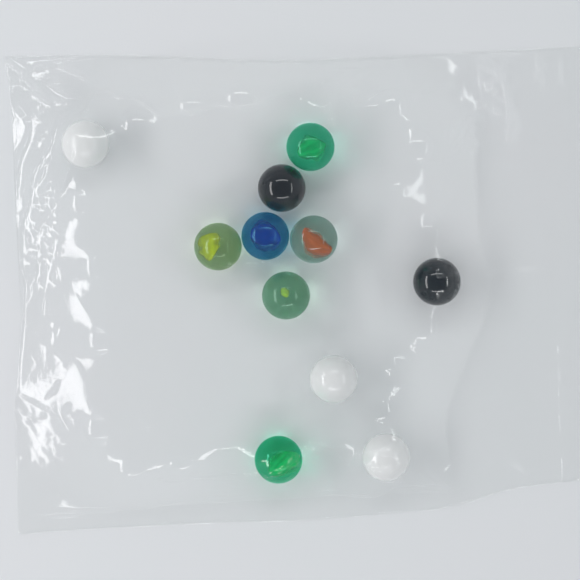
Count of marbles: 11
